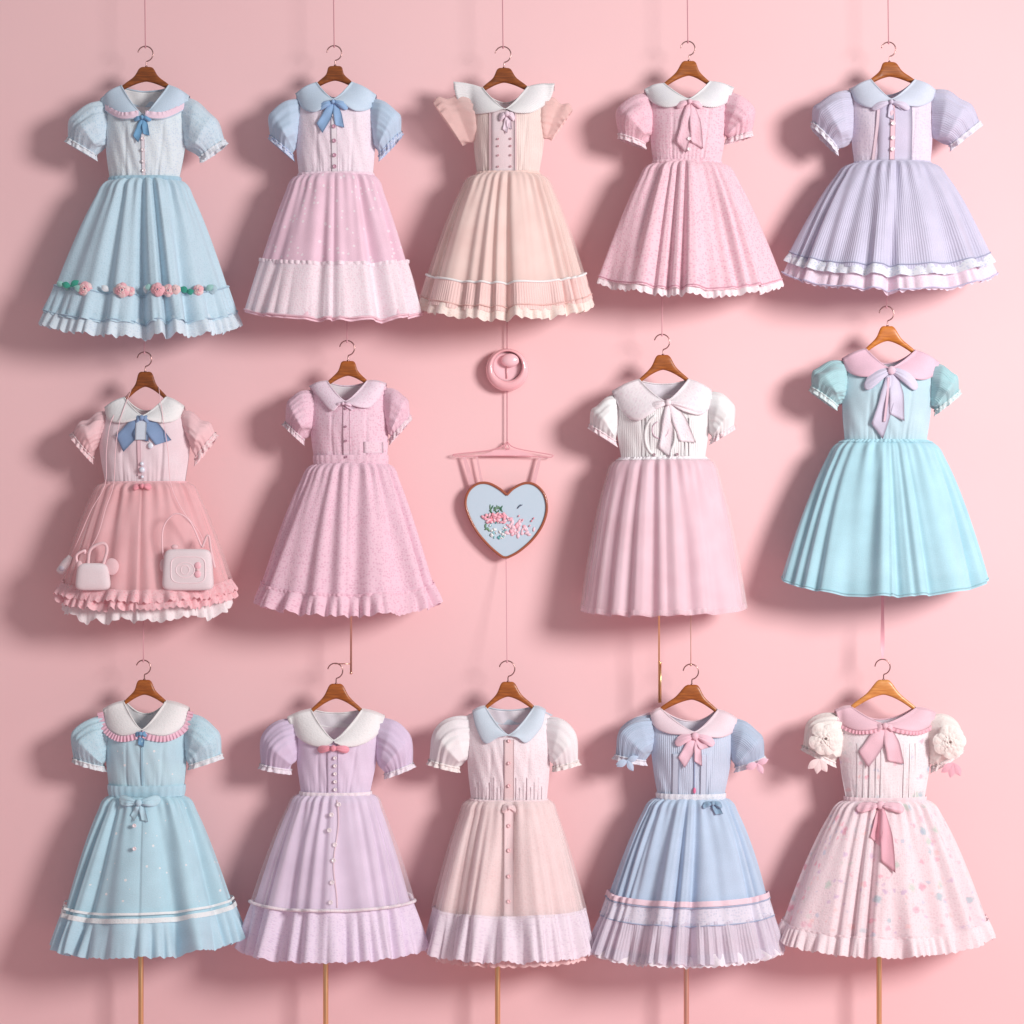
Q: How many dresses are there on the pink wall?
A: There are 14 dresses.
